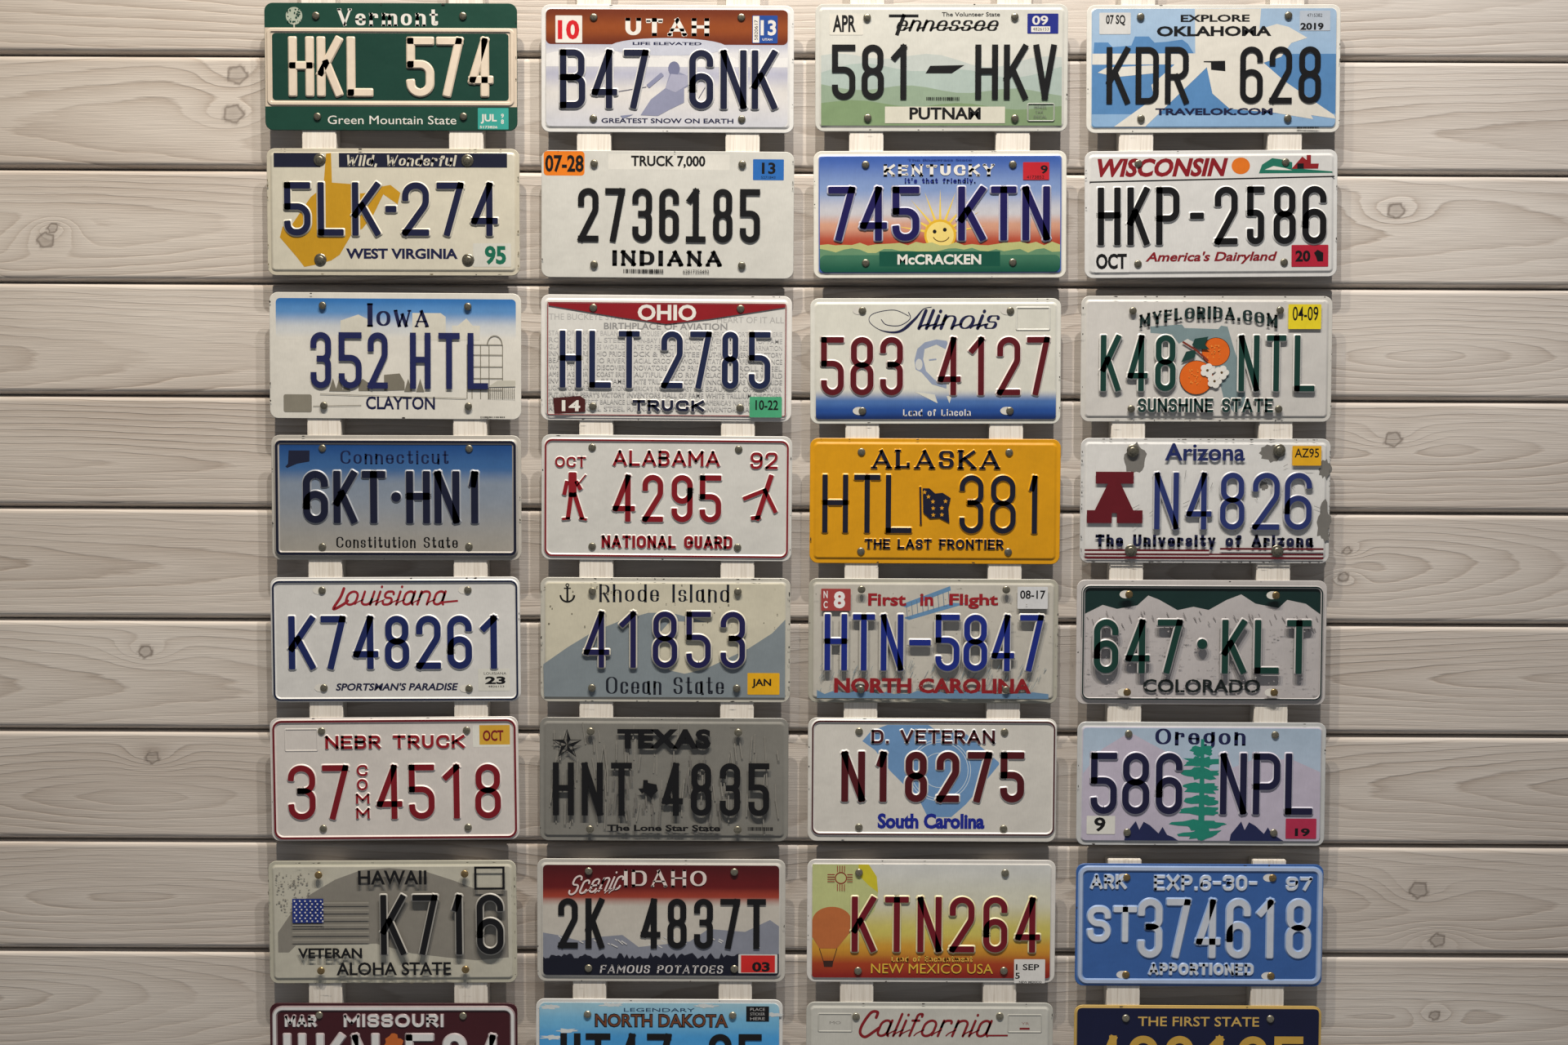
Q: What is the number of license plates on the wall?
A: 32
